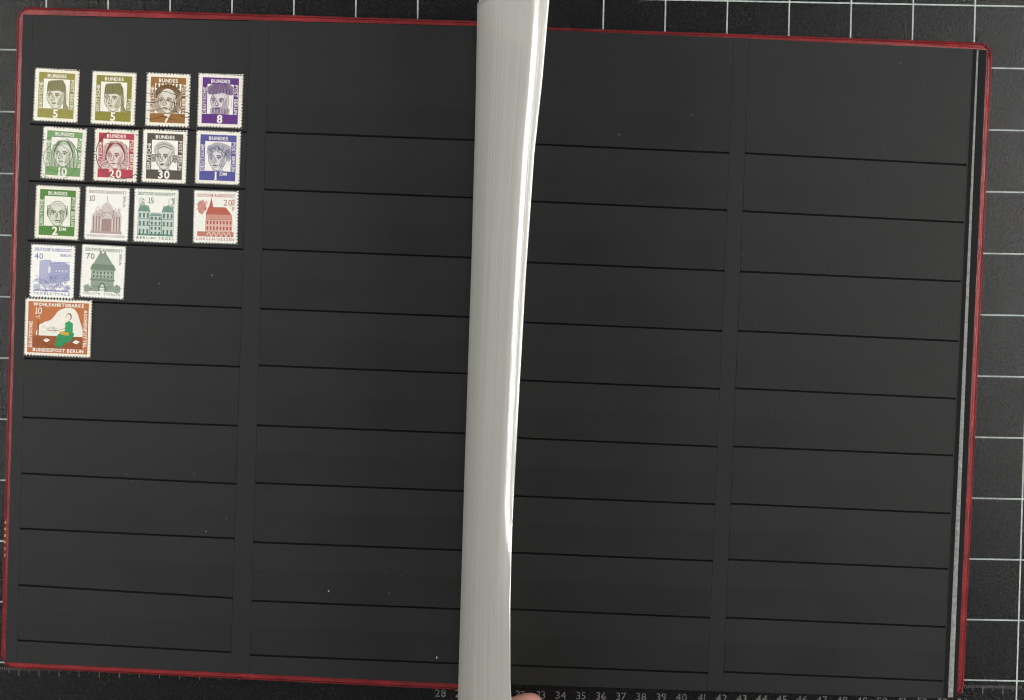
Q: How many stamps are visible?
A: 15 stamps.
